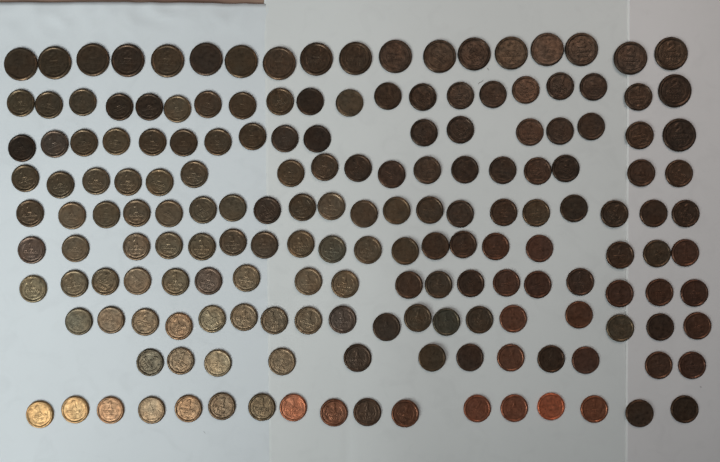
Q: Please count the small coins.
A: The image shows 155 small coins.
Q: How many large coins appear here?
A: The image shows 20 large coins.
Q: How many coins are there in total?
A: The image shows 175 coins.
